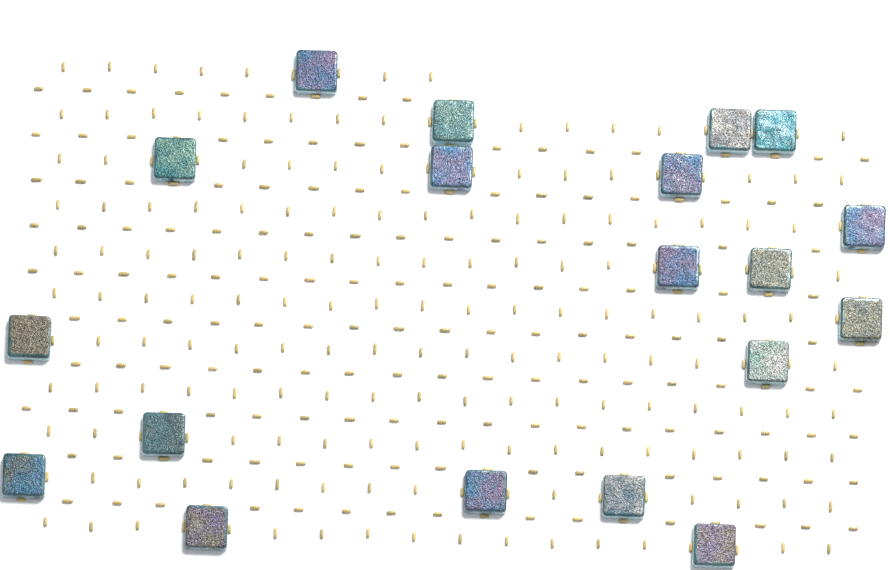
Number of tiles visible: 19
